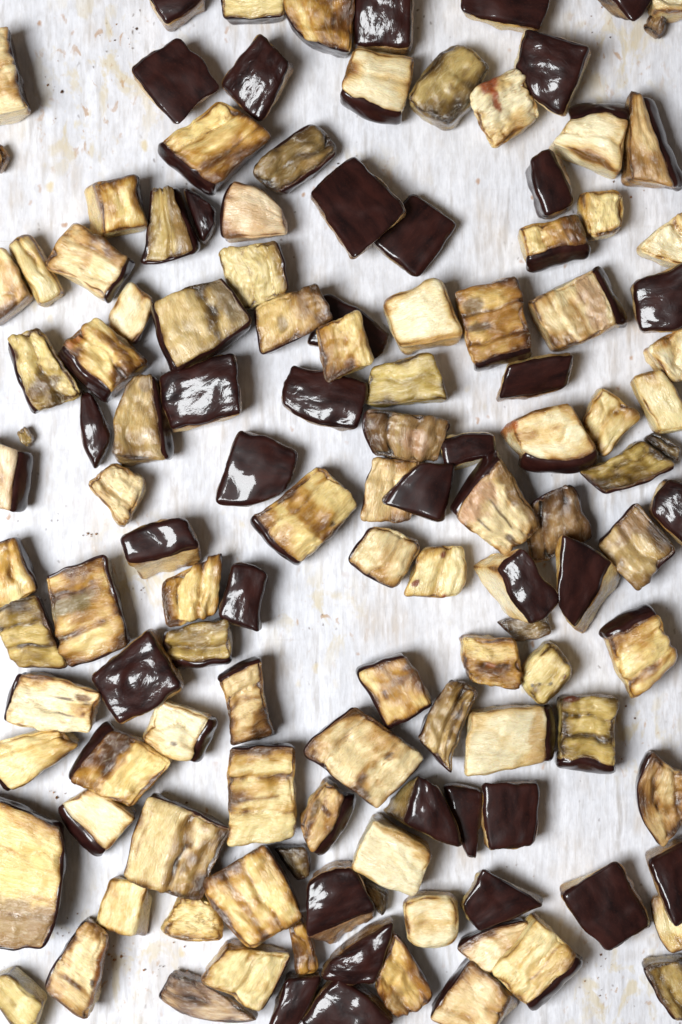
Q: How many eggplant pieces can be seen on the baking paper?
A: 130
